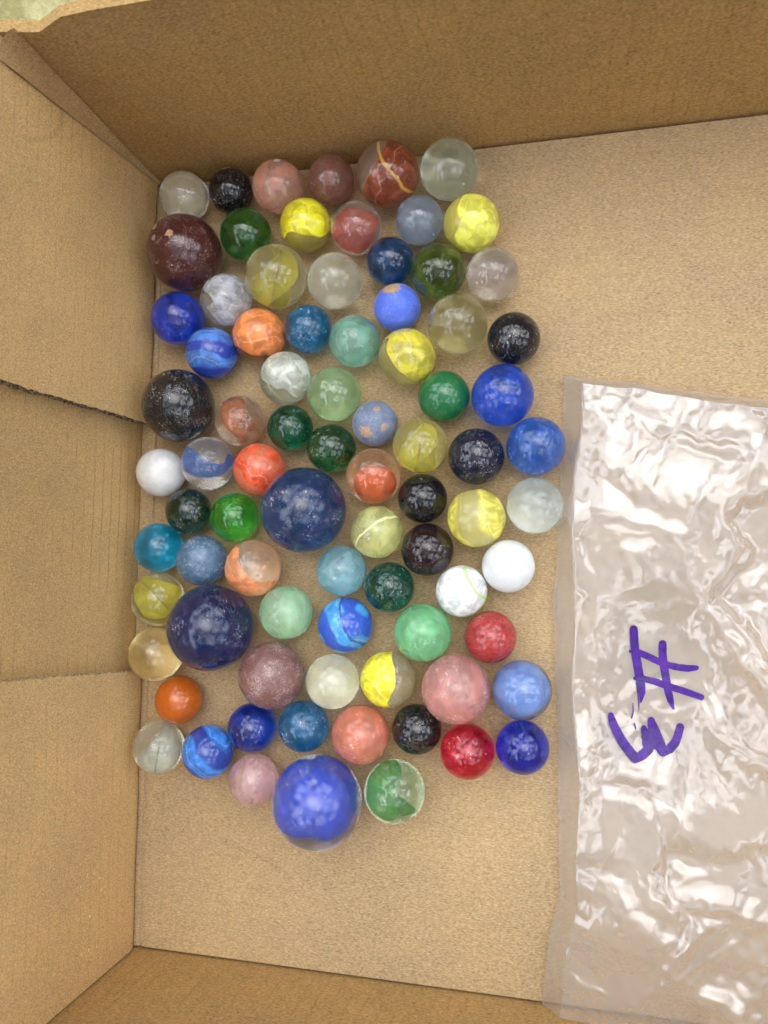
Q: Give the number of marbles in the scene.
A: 82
